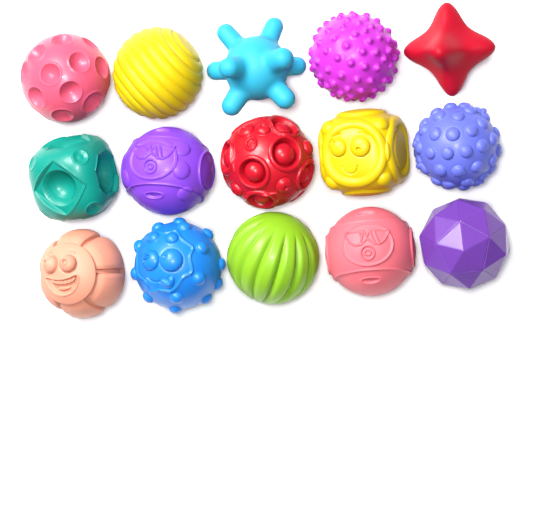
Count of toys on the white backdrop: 15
